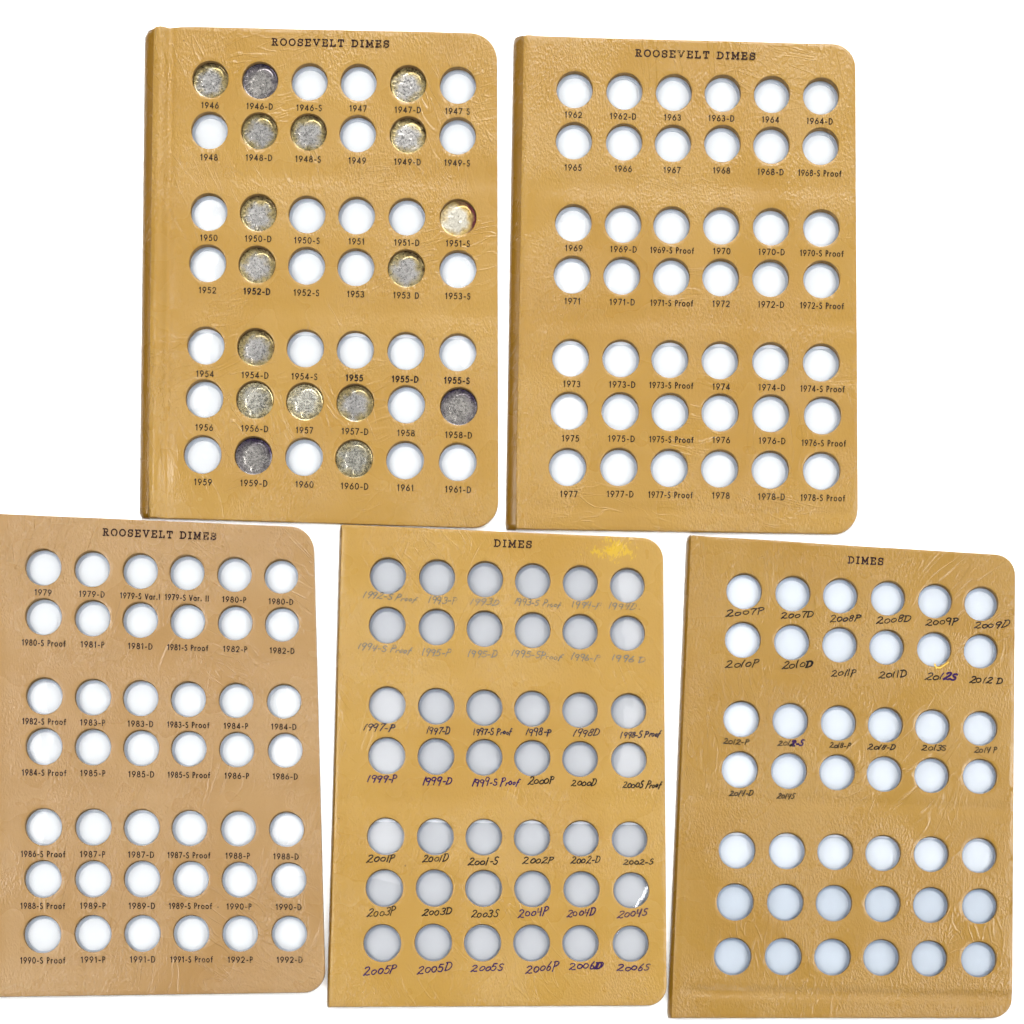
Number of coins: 17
